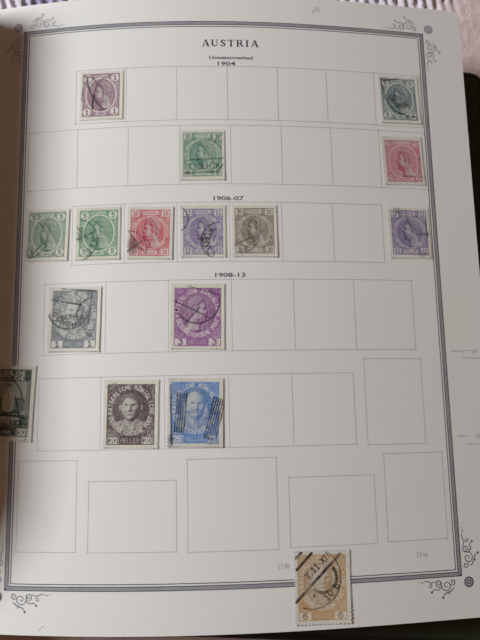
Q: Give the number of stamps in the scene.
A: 16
